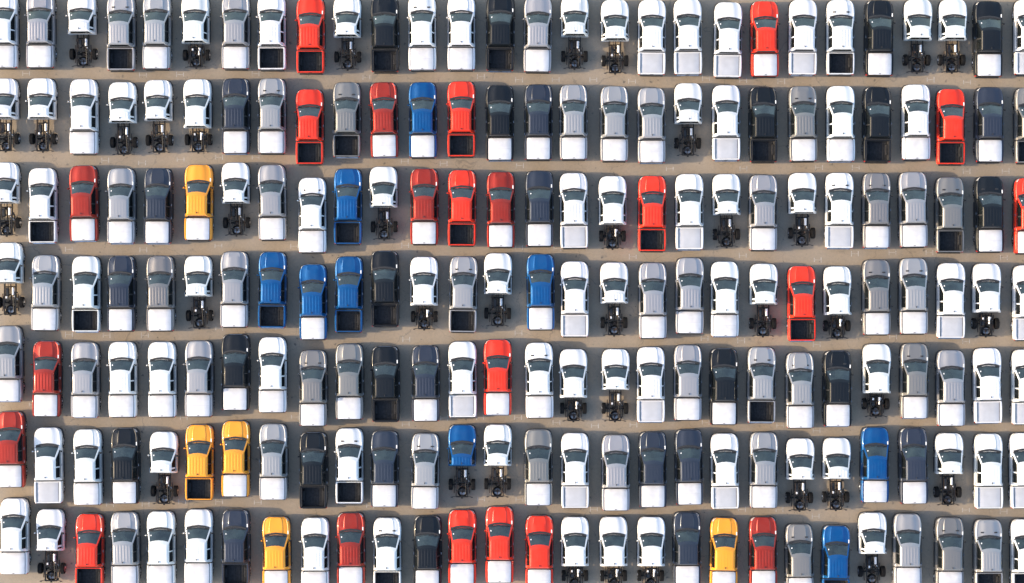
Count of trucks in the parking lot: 196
